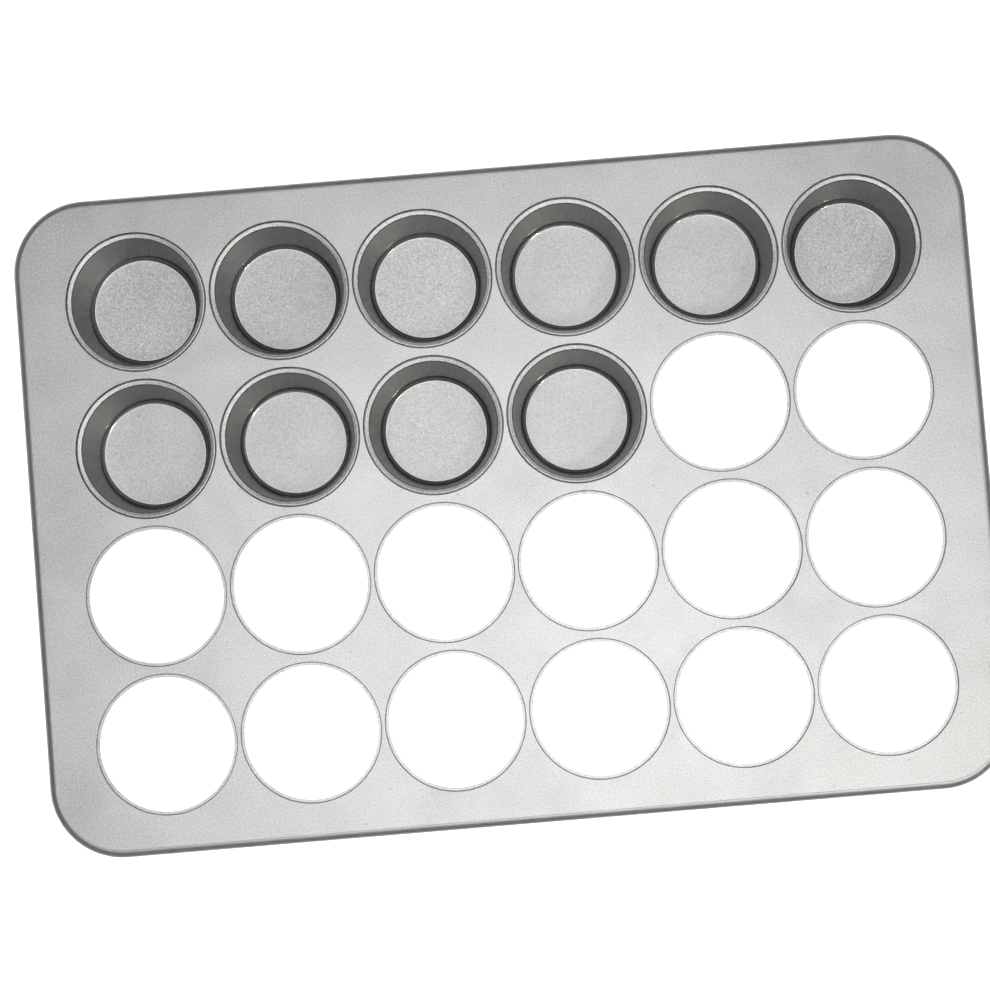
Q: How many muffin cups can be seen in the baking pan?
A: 10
